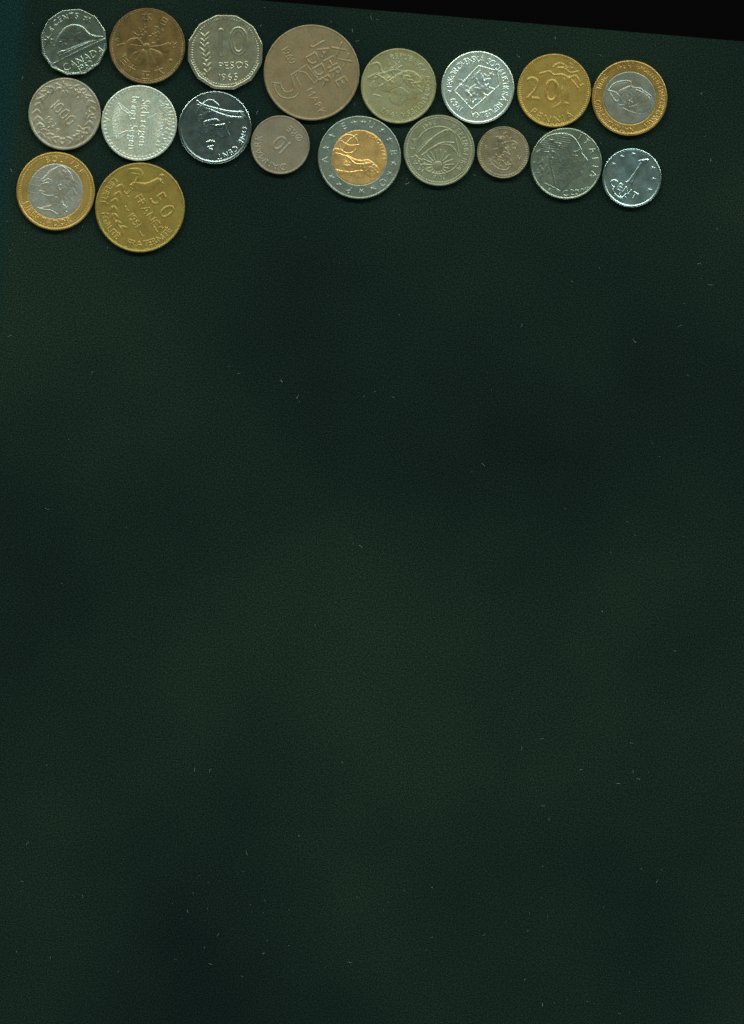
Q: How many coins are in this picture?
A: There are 19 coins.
